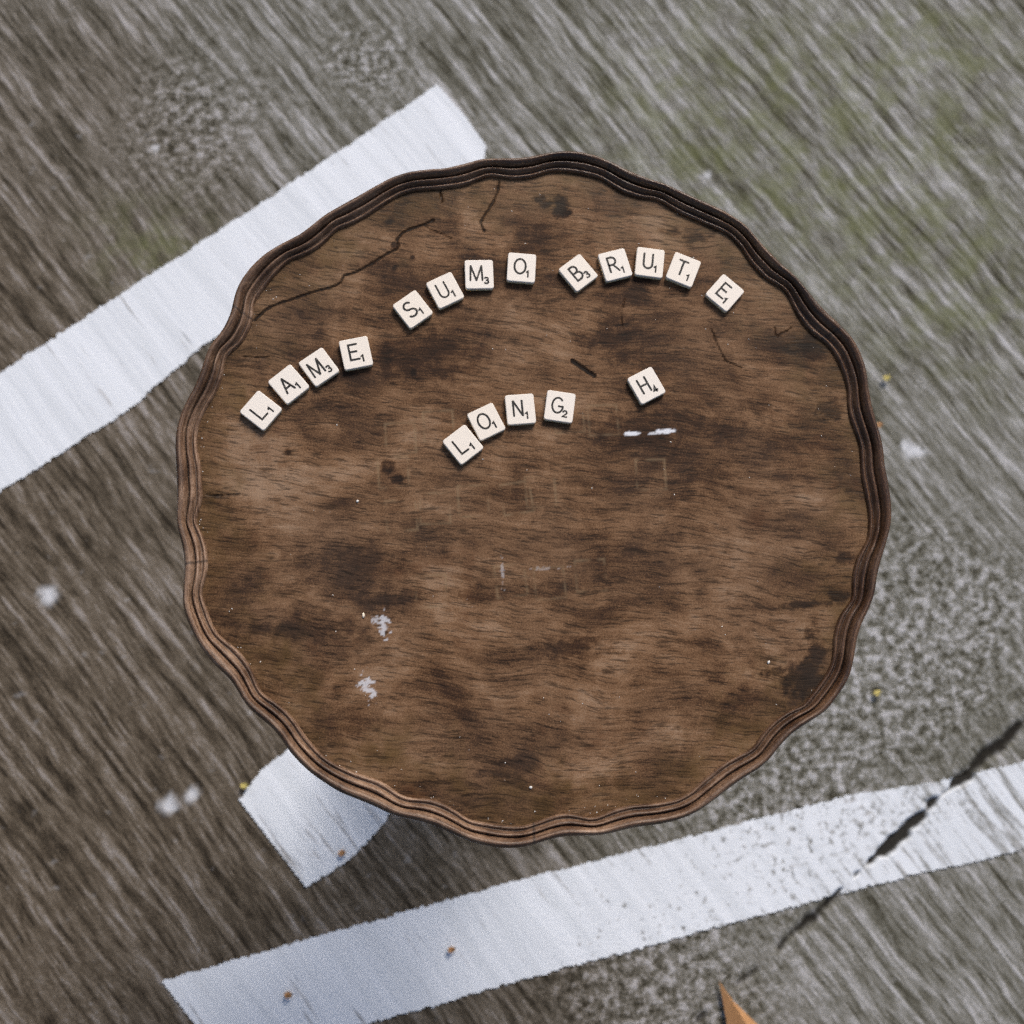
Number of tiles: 18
